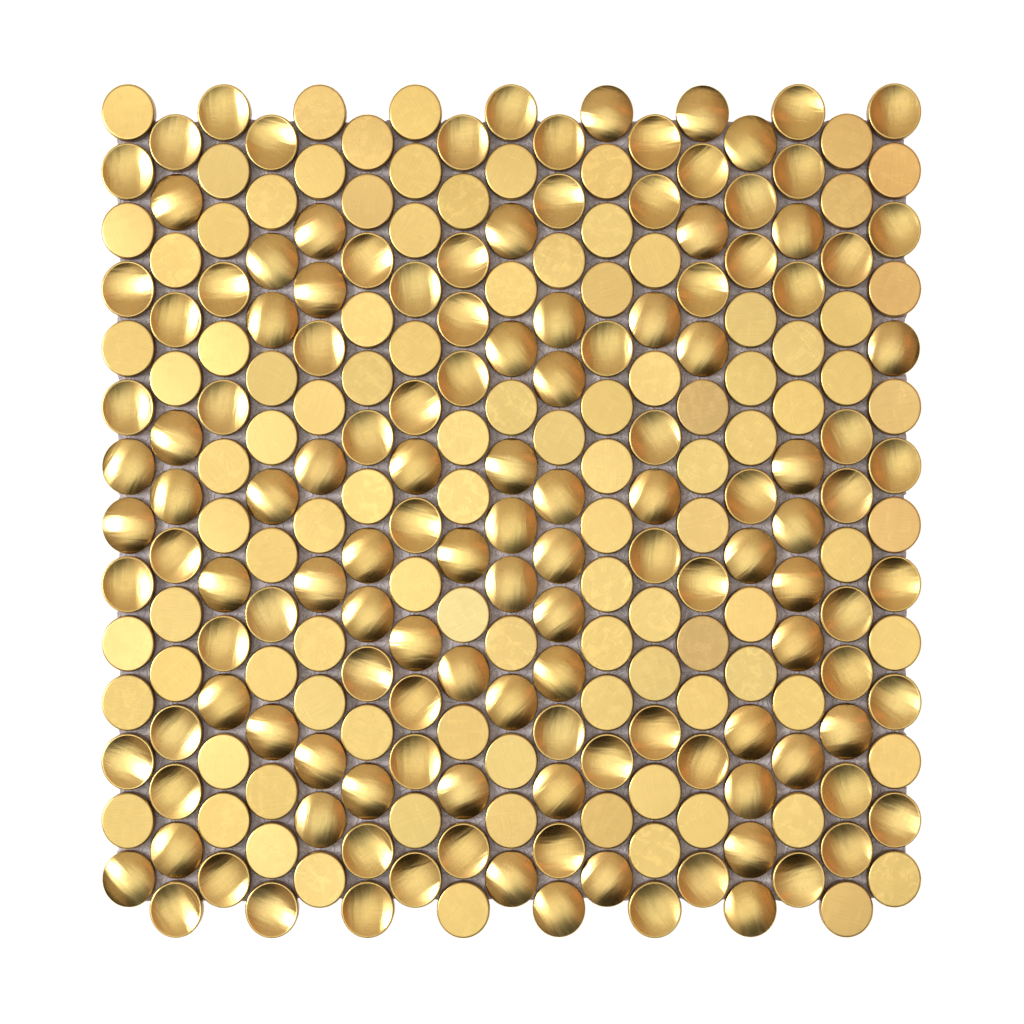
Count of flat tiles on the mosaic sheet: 101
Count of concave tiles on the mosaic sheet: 74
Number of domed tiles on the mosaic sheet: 63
